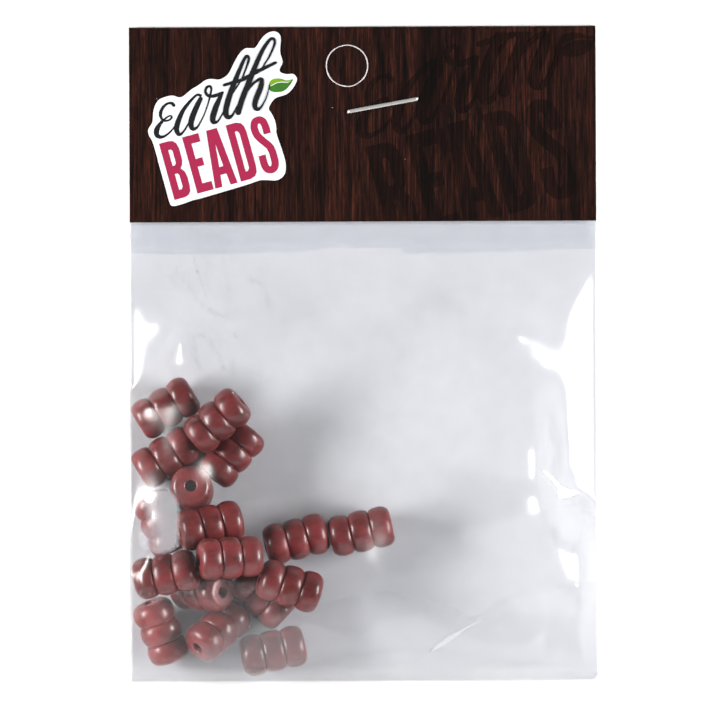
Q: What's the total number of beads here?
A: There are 17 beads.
